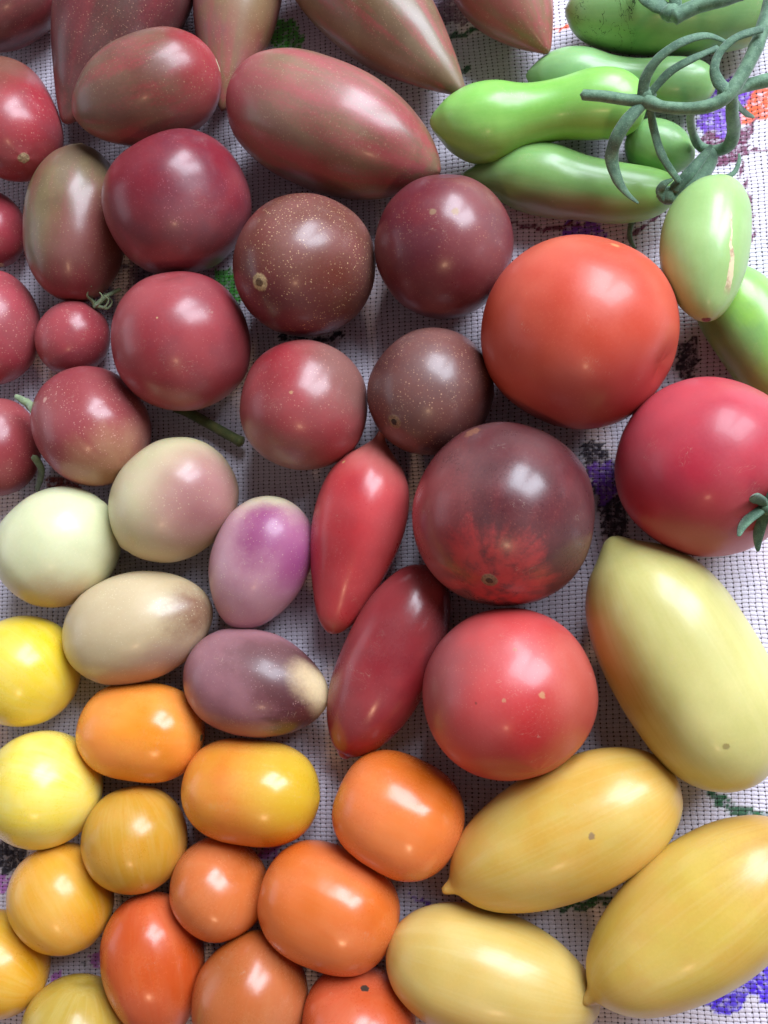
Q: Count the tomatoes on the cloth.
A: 56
